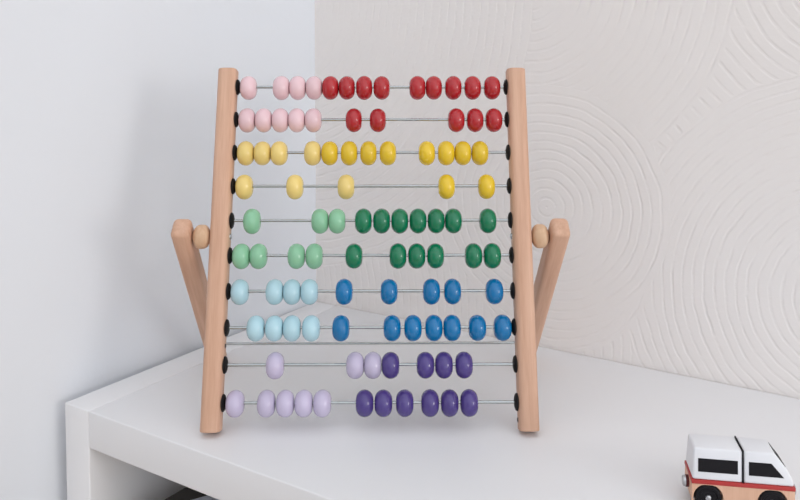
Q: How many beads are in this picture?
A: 98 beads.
